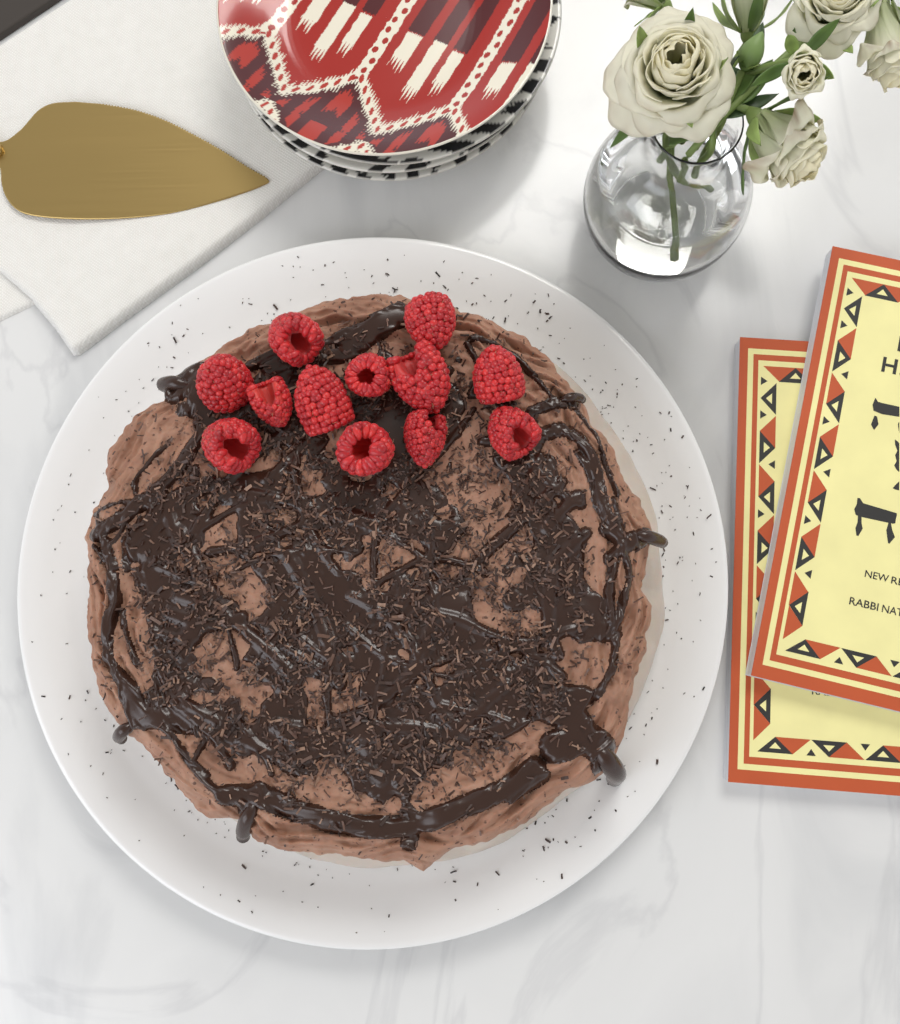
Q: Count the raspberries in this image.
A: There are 12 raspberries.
